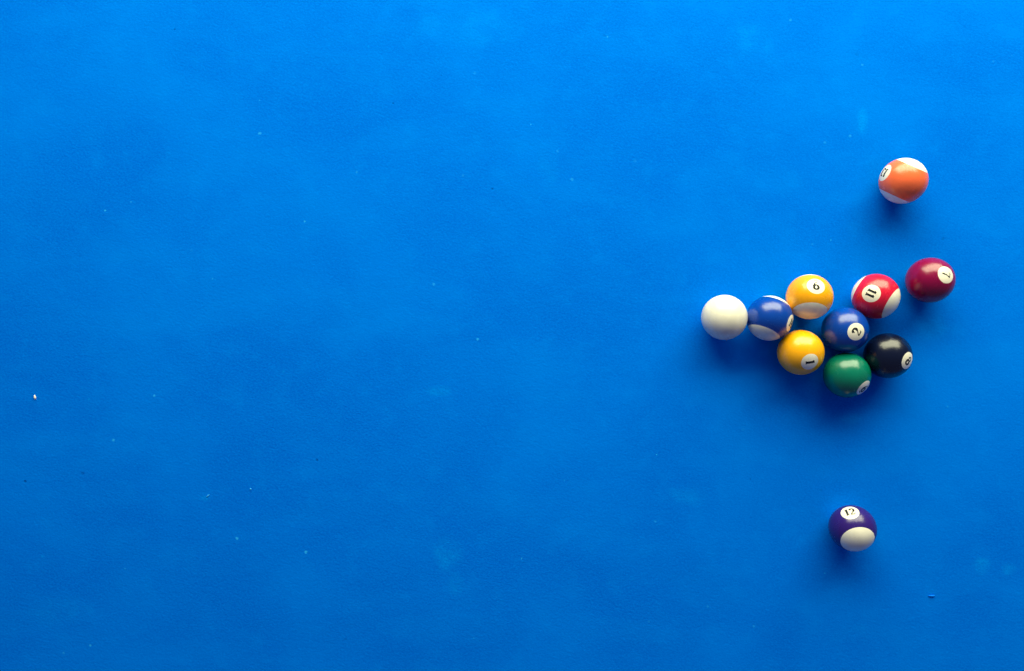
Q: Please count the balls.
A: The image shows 11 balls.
